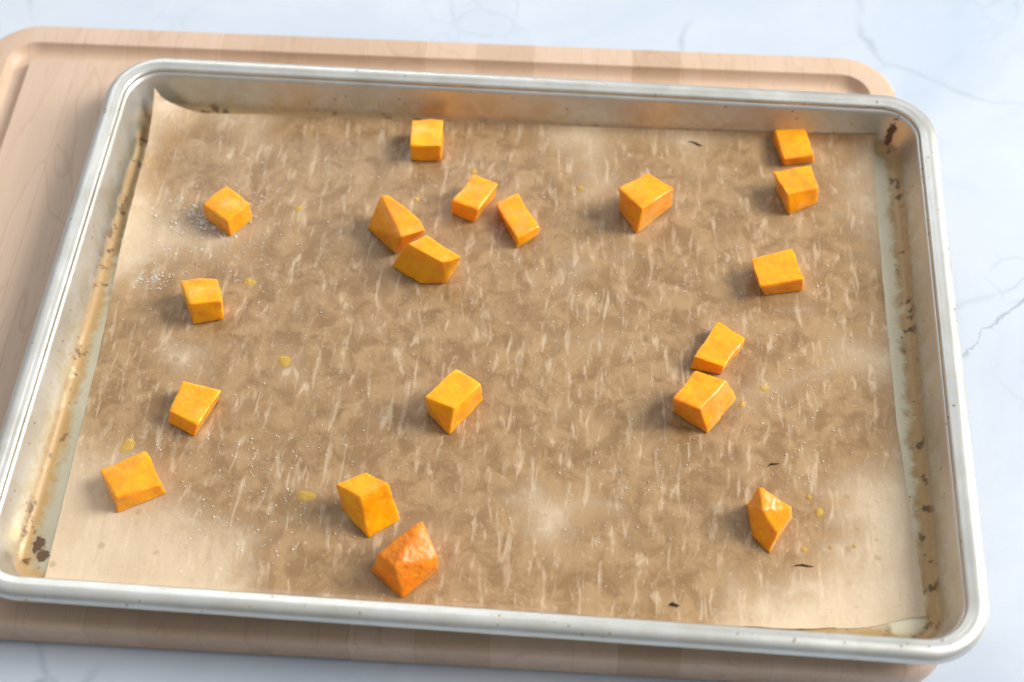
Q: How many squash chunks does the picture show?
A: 19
